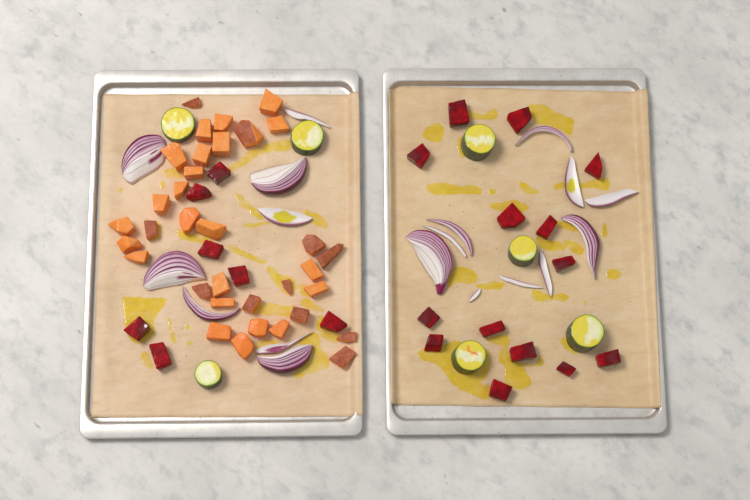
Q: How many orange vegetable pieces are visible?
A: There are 34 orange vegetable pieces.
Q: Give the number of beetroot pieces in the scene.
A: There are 21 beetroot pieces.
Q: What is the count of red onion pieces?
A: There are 18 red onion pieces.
